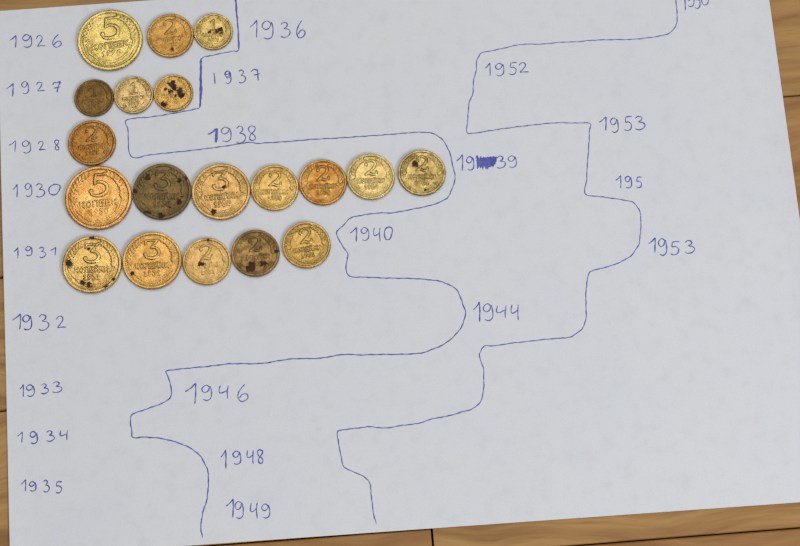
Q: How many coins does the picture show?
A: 19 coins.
